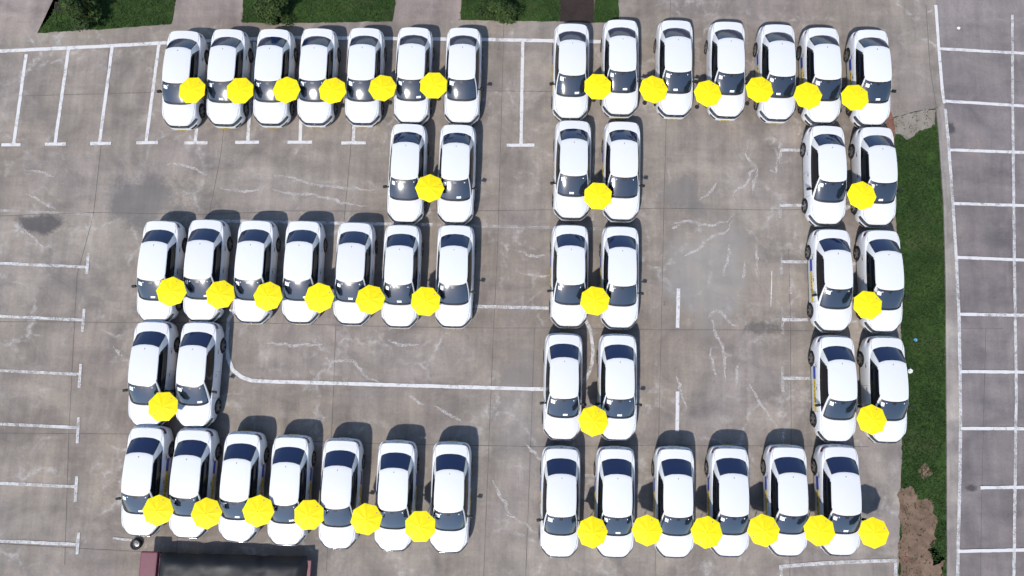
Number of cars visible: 50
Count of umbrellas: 38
